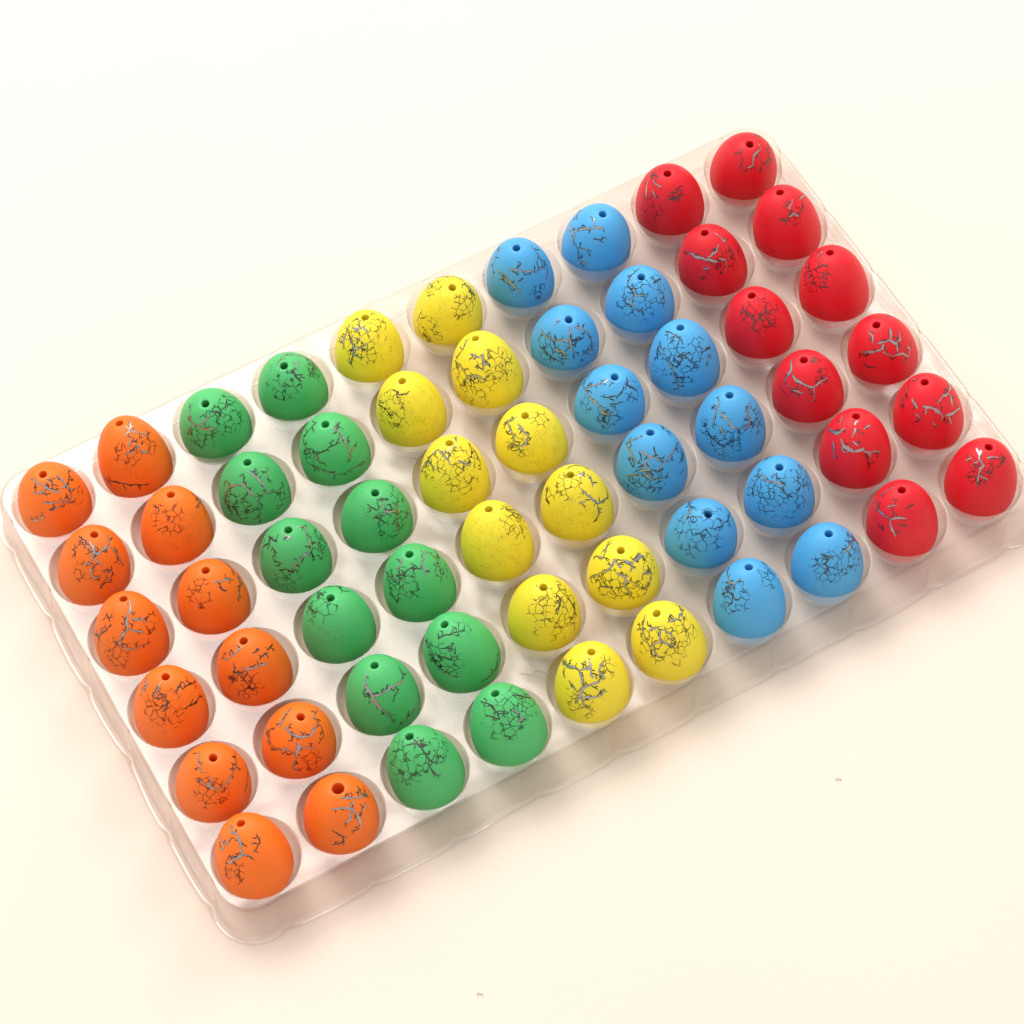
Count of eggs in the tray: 60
